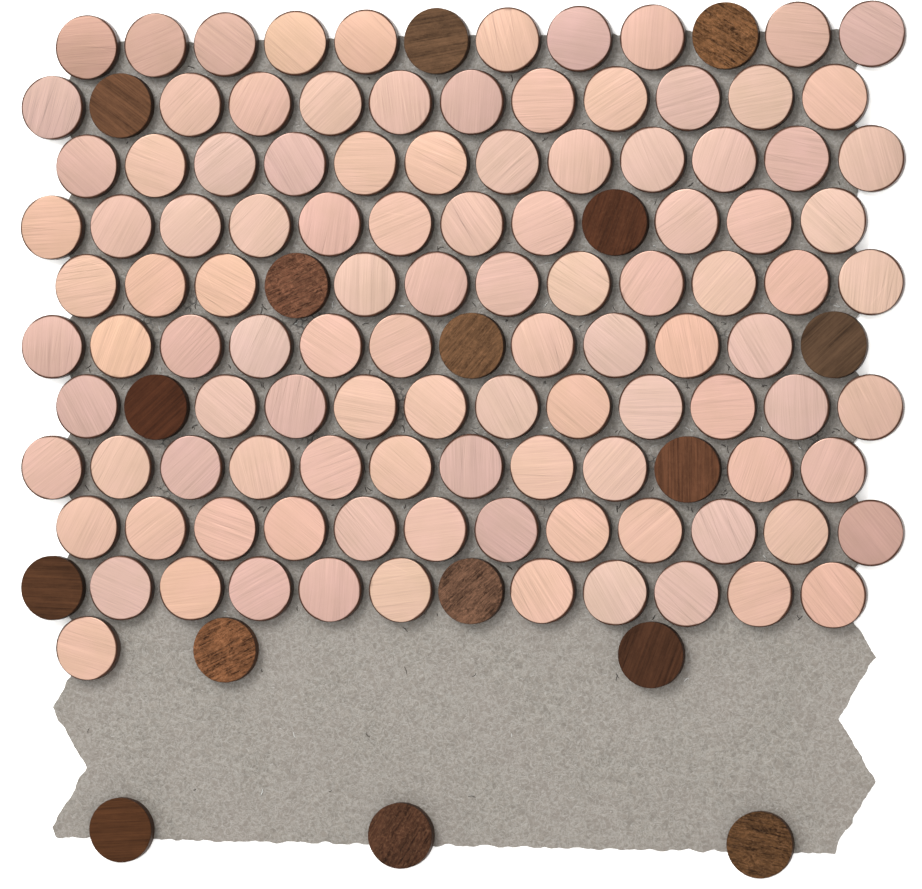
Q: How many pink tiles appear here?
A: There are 110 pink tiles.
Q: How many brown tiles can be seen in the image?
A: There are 16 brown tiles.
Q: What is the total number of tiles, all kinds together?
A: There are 126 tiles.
